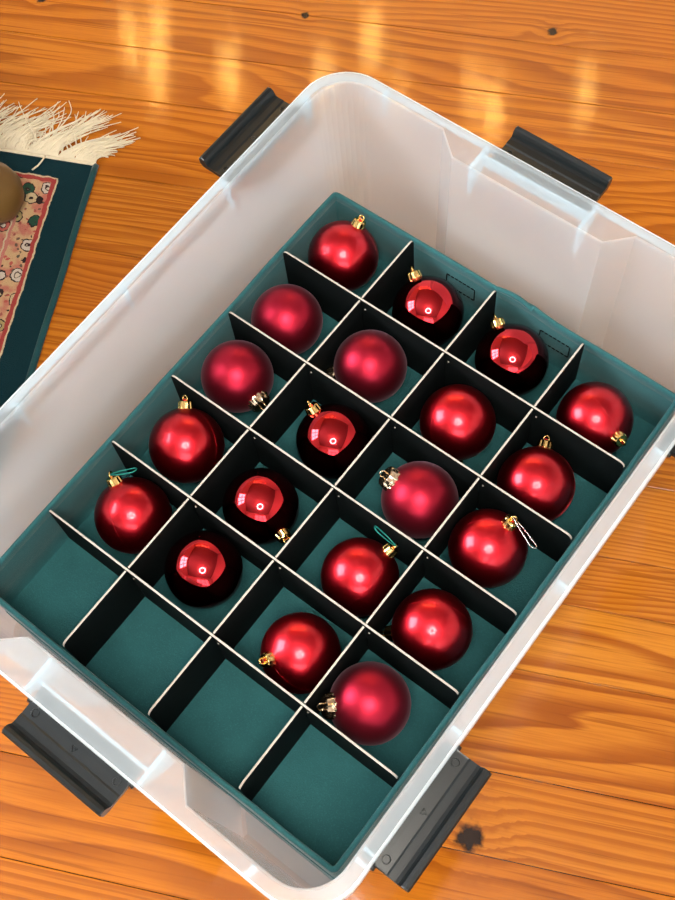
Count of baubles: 20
